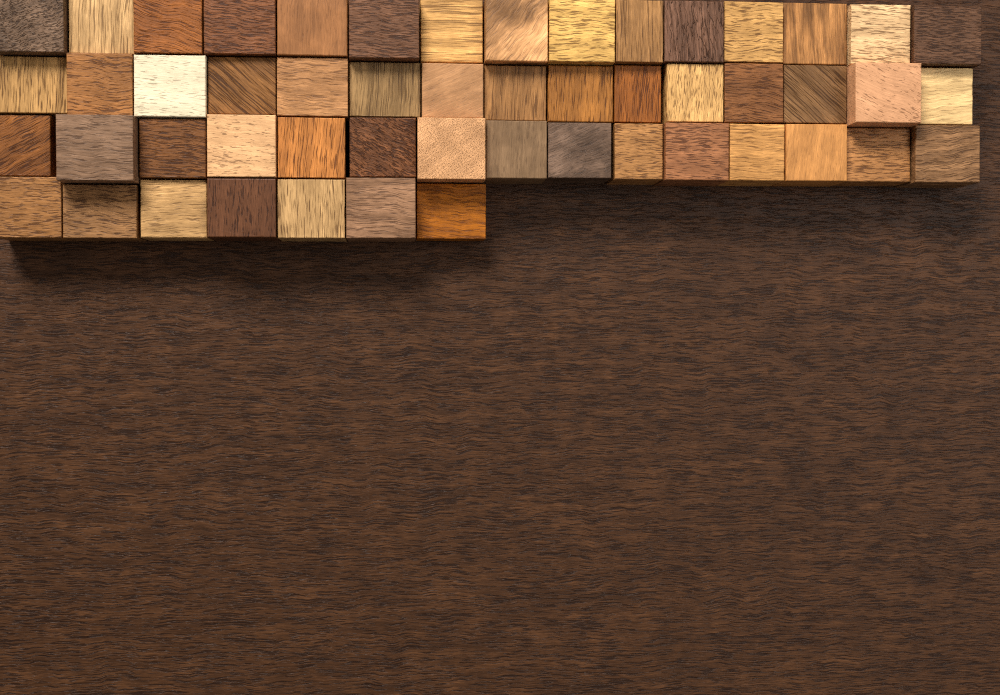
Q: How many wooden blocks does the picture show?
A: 52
